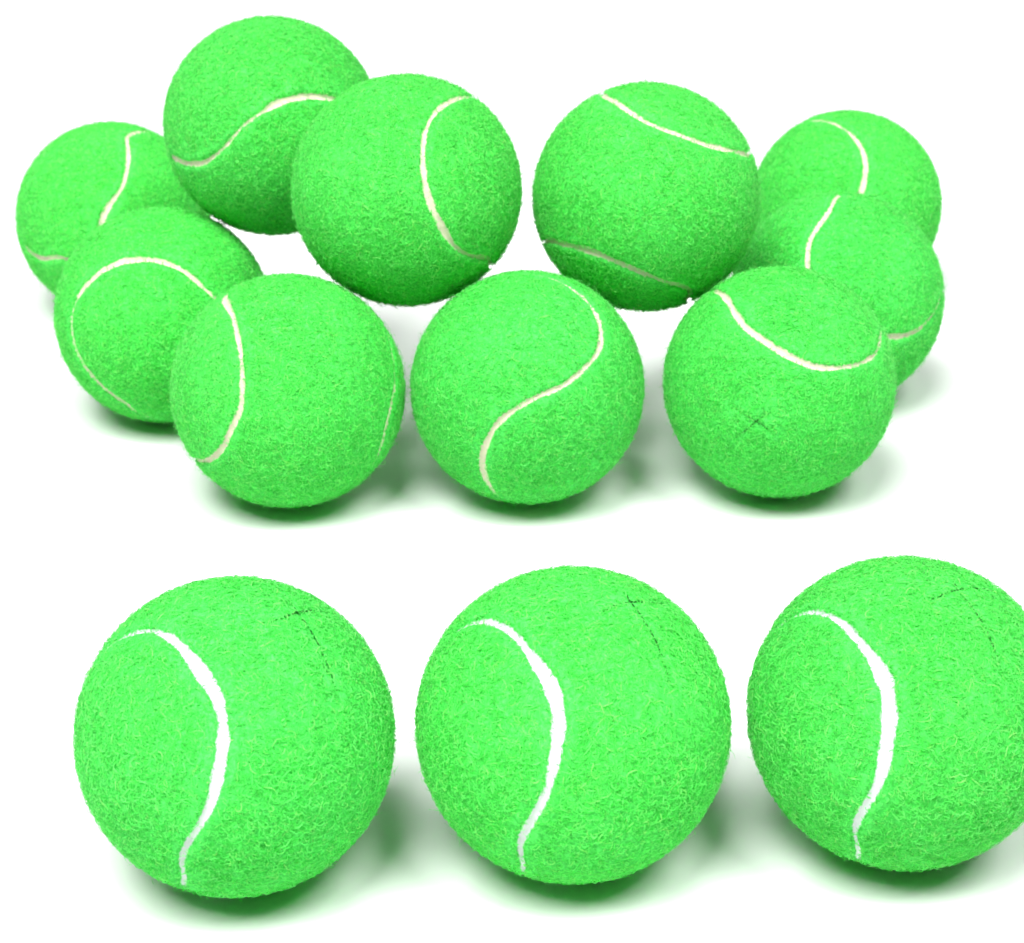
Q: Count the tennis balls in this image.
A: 13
